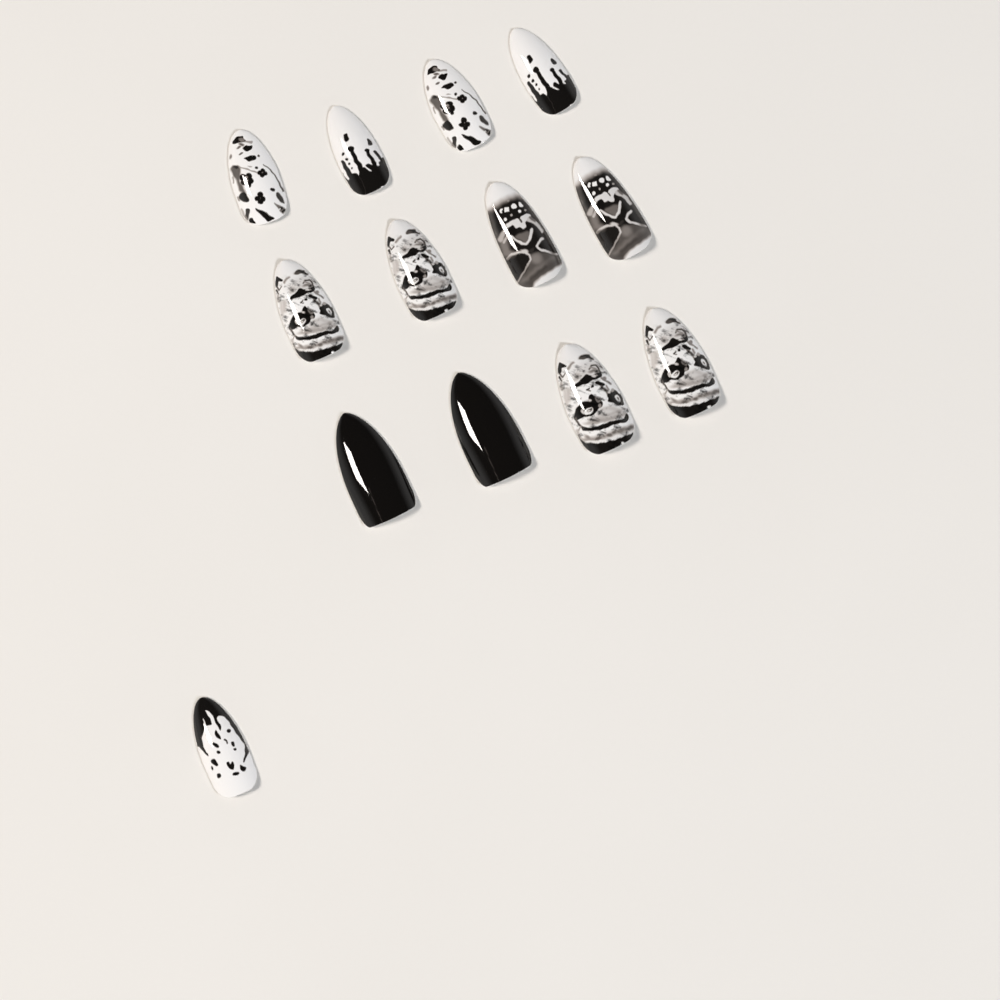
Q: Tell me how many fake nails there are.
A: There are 13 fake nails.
